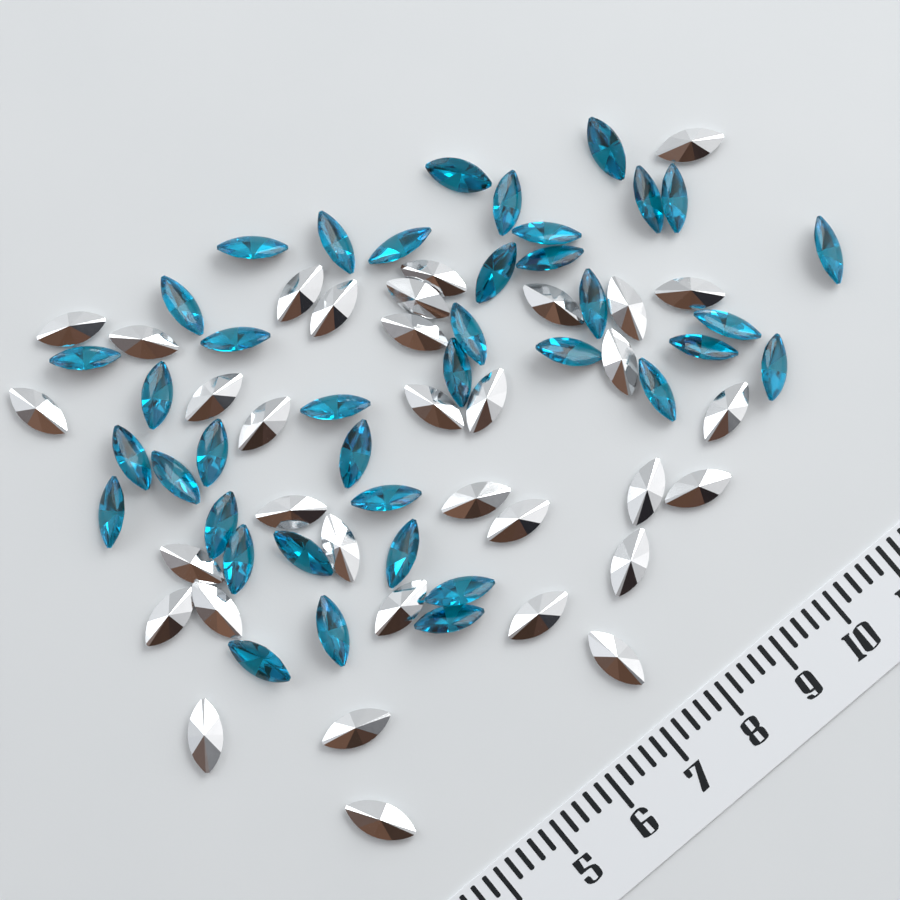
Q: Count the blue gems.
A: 39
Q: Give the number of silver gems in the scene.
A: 34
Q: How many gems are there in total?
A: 73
